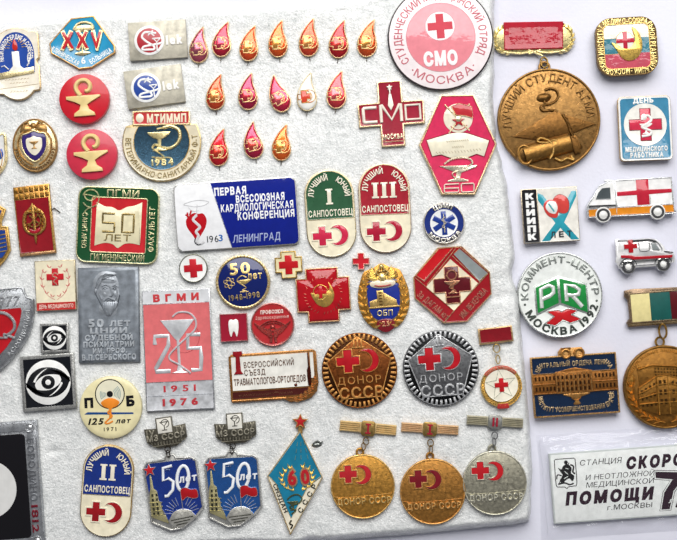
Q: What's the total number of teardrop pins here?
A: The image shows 15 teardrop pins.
